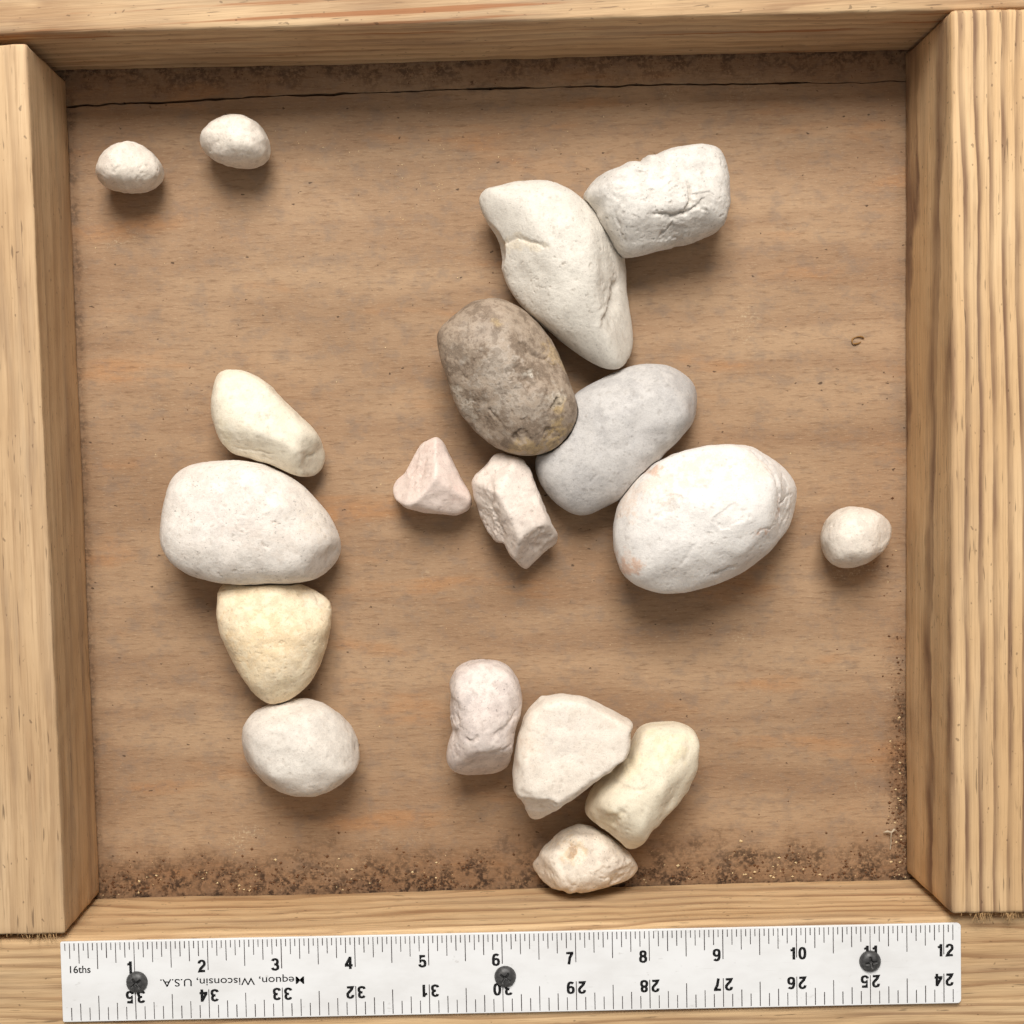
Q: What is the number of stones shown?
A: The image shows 18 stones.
